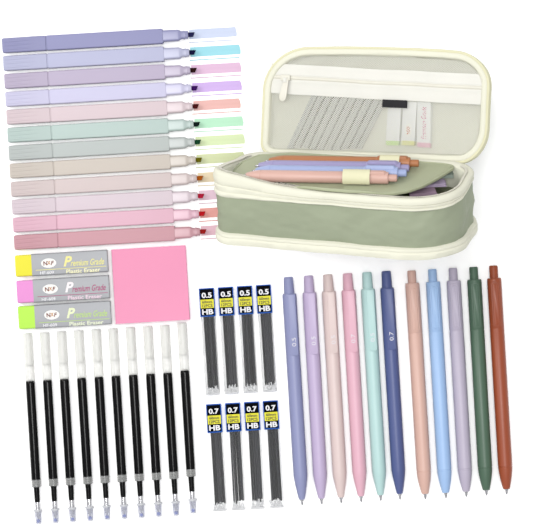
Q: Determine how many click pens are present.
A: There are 15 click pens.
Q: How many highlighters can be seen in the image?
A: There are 12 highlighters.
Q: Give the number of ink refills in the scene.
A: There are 10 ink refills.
